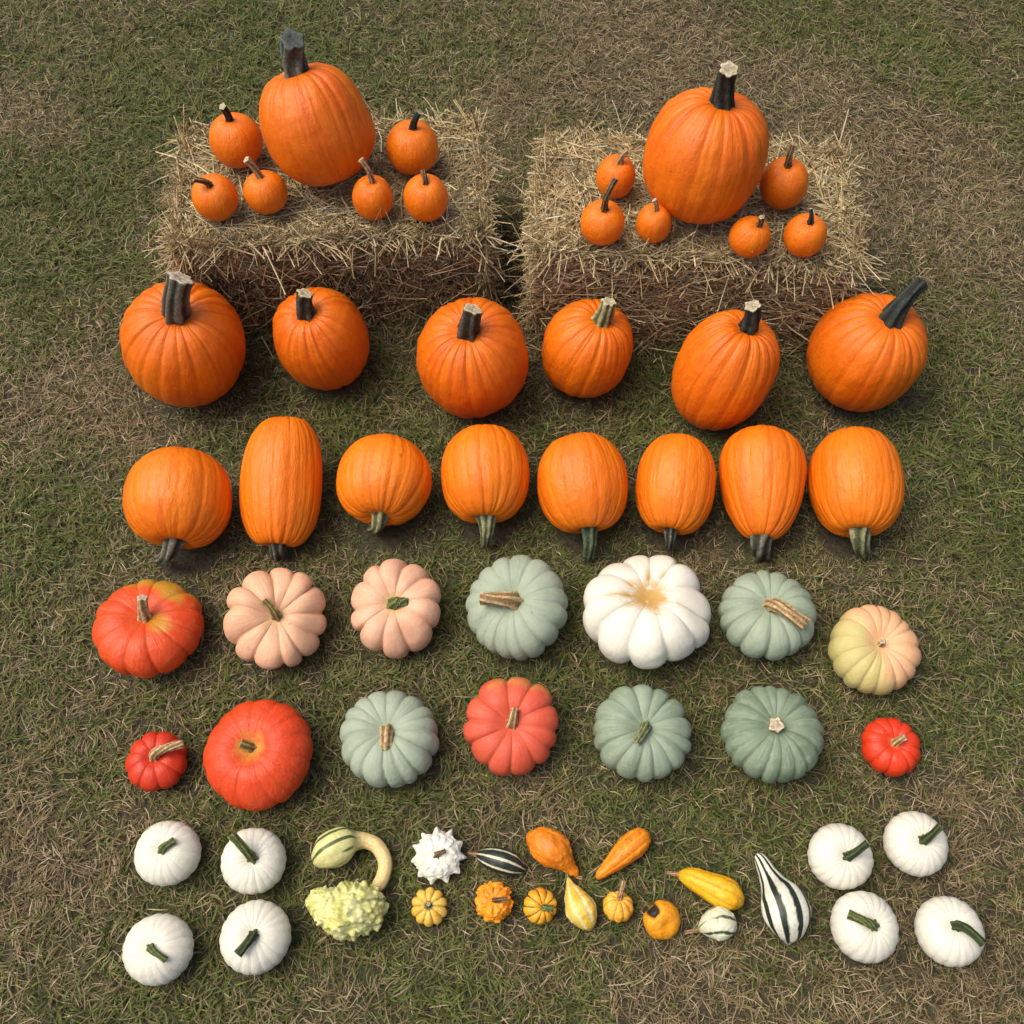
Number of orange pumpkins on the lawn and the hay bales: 28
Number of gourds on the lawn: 15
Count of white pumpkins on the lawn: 9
